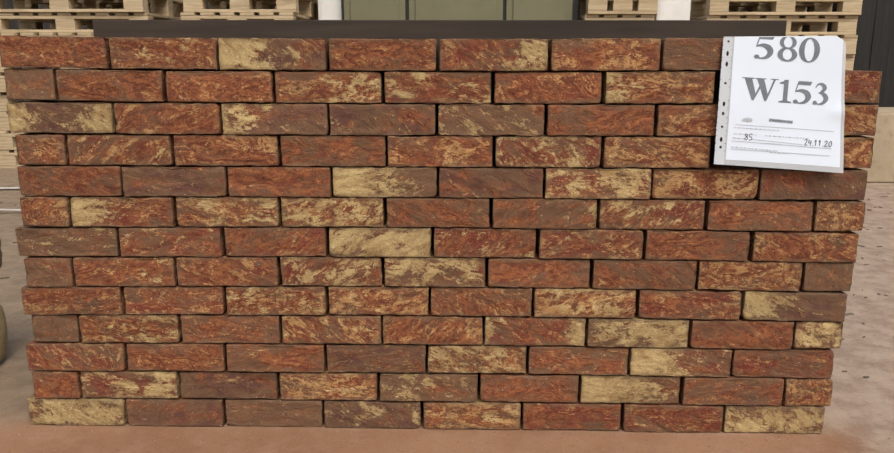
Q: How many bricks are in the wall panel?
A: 107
